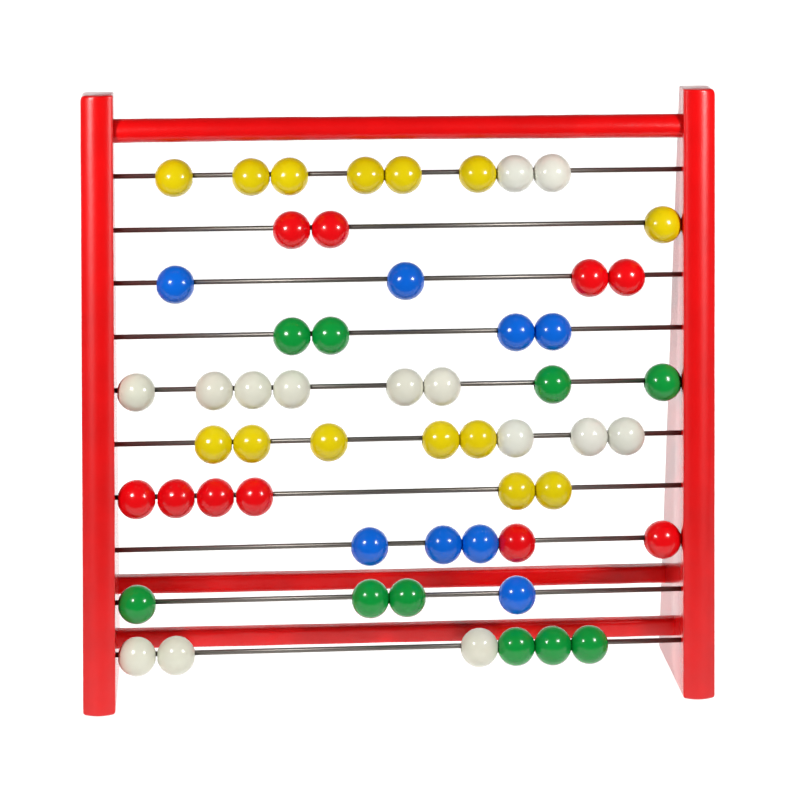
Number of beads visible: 56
